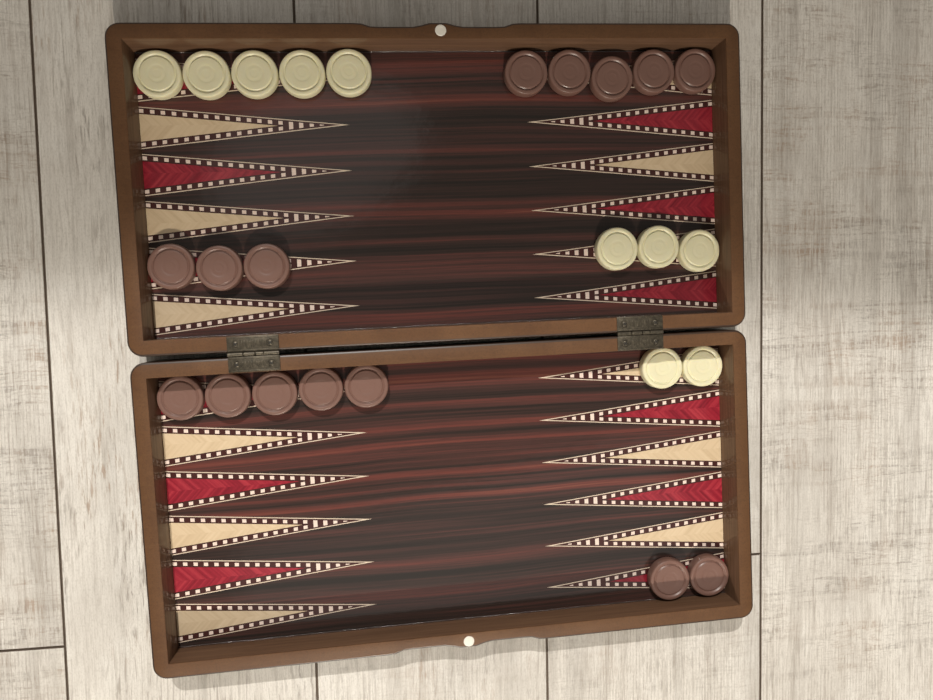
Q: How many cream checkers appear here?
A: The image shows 10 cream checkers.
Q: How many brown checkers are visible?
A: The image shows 15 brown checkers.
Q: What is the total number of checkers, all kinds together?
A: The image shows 25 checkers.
